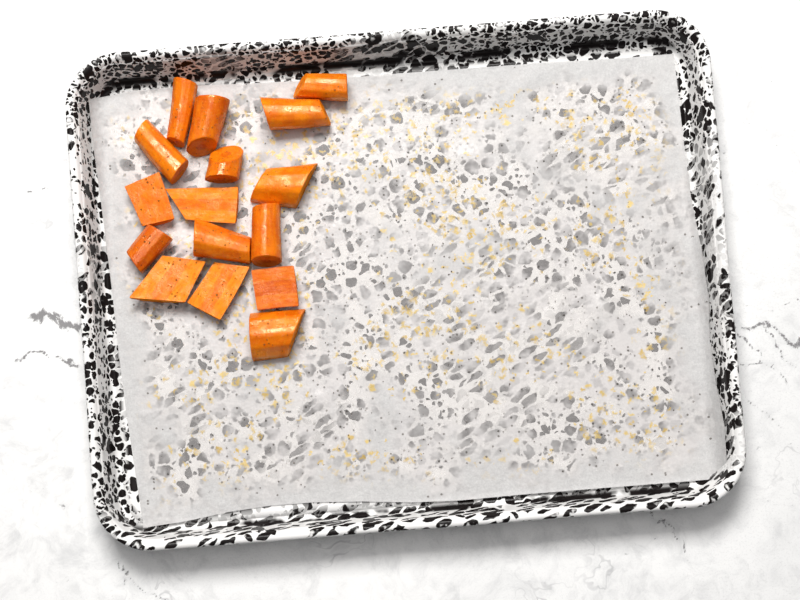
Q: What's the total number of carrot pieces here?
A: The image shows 16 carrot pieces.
